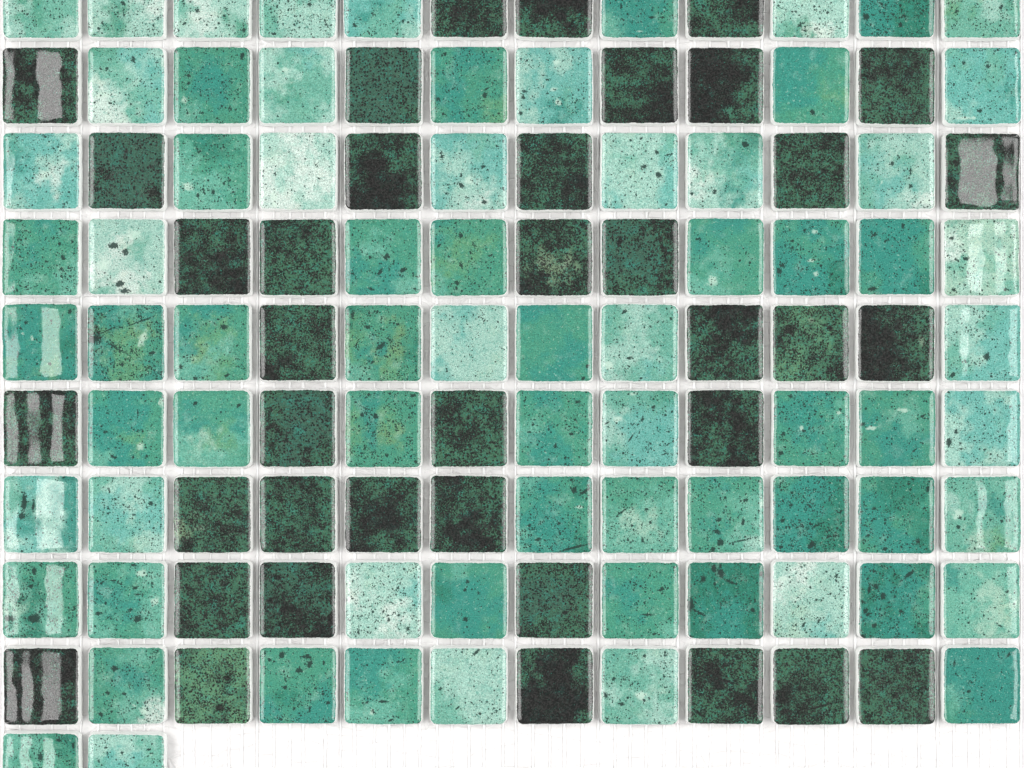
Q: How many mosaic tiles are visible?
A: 110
